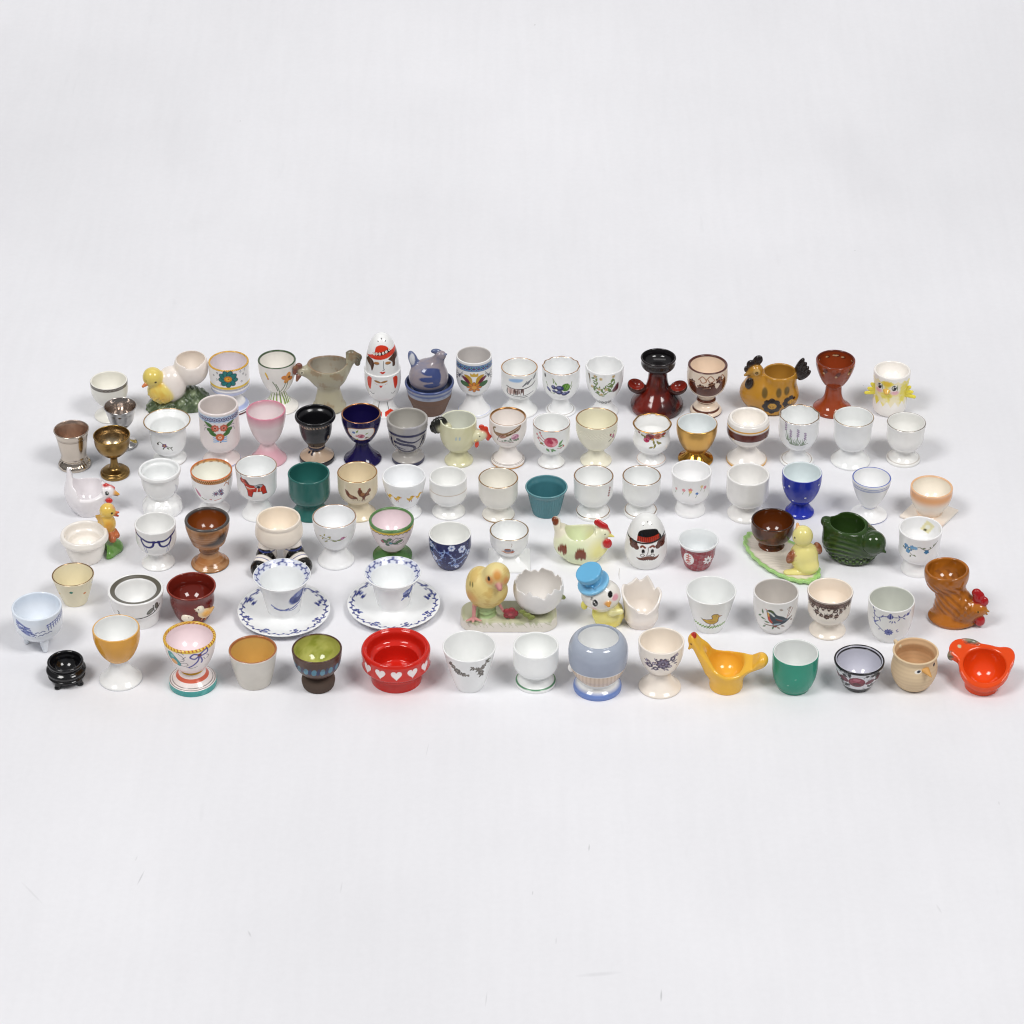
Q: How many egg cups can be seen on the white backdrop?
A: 93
